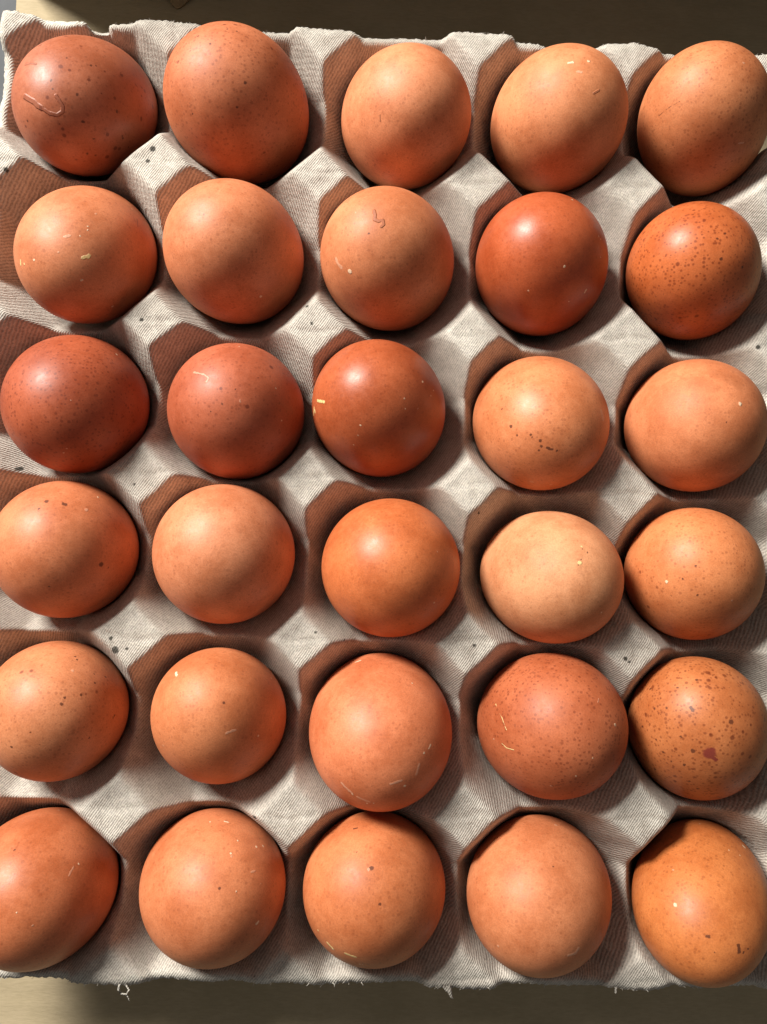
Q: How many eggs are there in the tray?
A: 30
